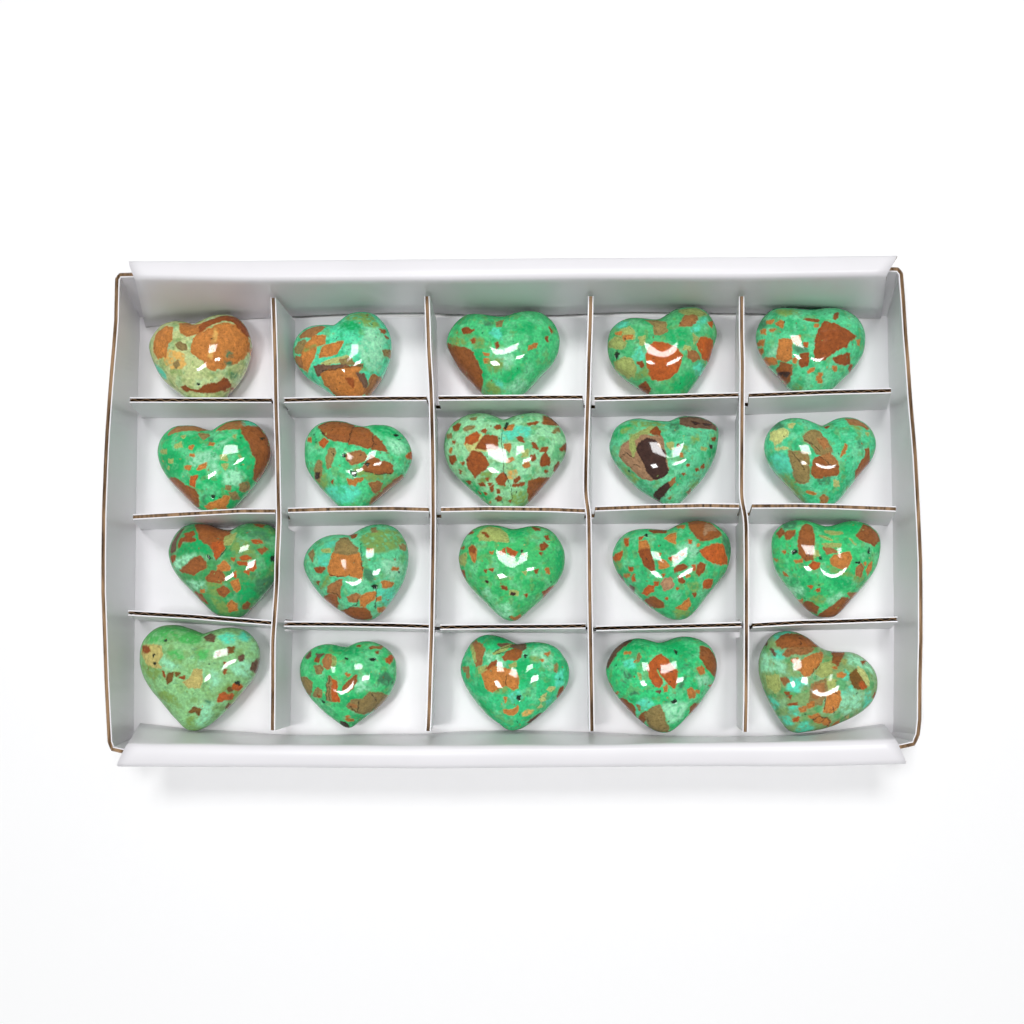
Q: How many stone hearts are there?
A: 20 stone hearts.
